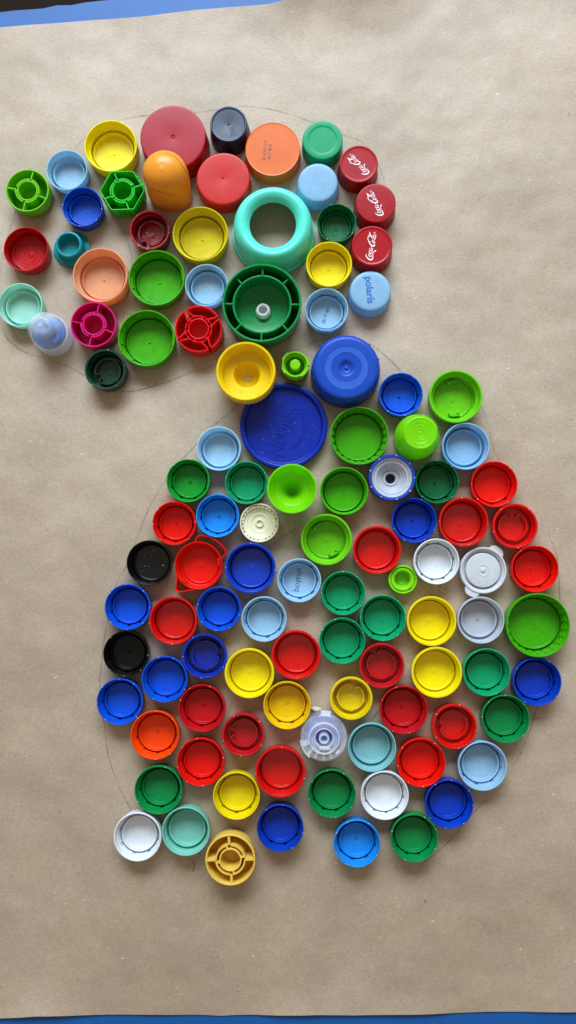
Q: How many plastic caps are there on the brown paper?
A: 112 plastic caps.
